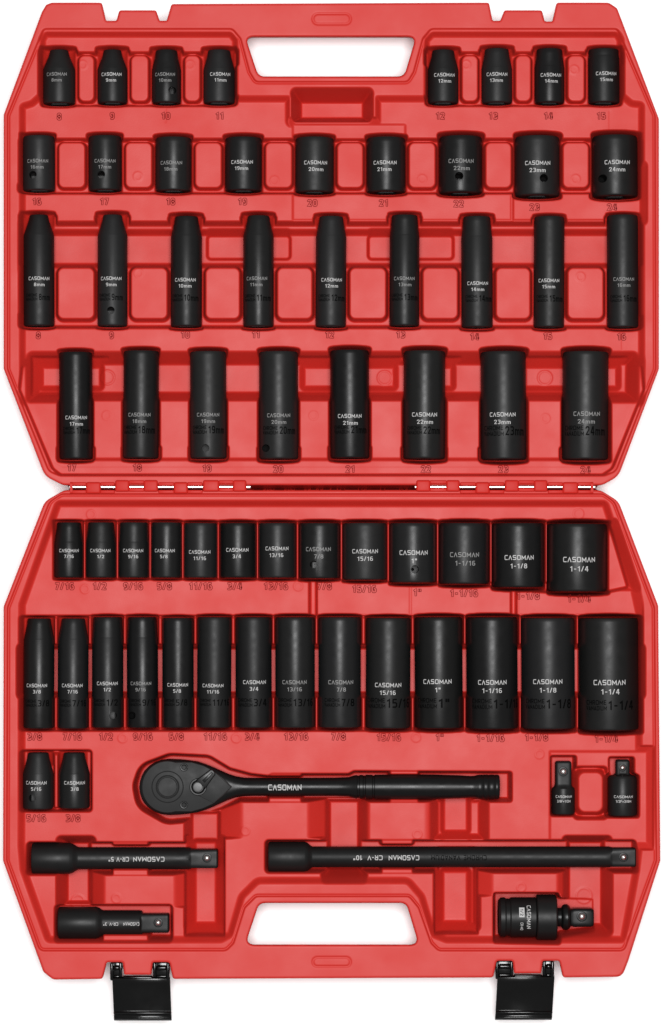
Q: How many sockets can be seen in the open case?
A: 63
